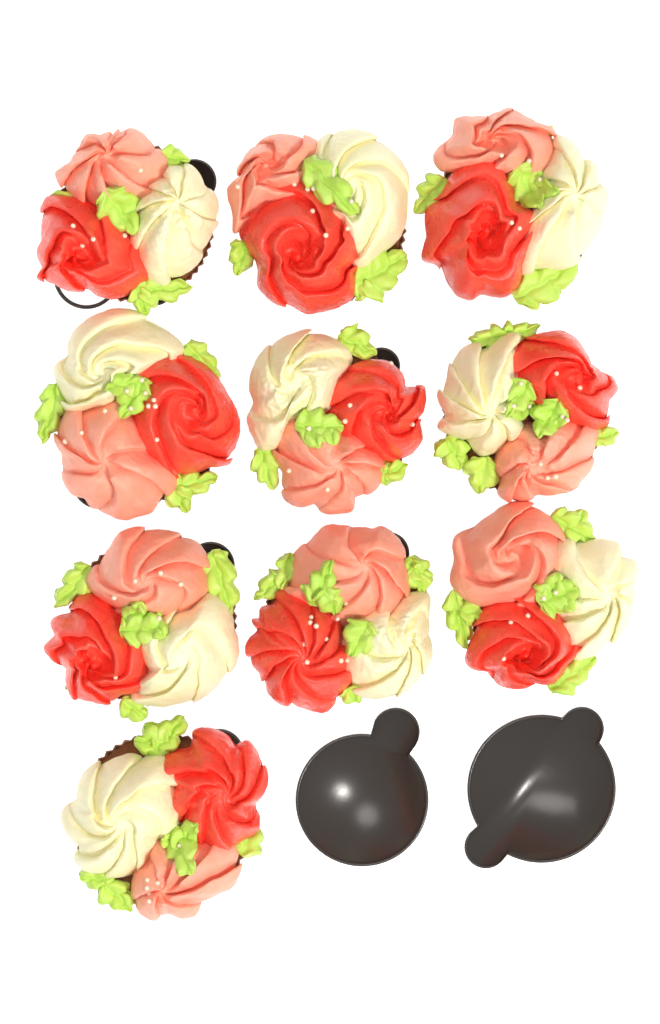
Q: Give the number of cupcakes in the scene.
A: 10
